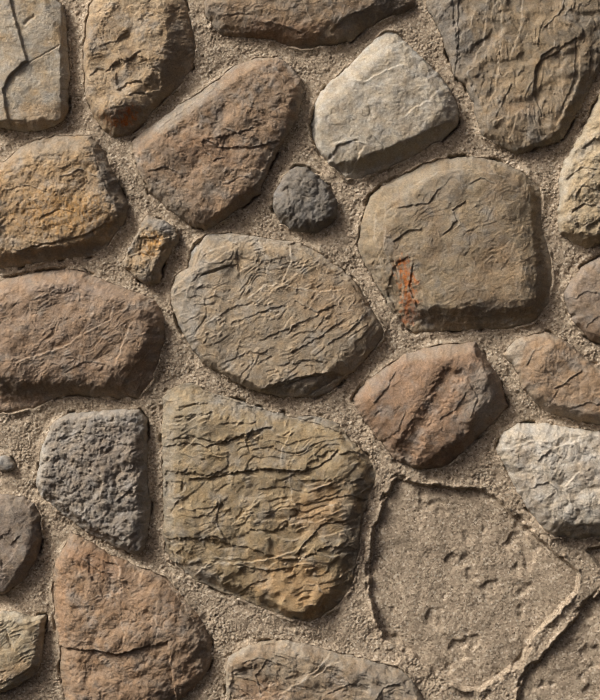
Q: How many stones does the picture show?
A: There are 24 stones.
